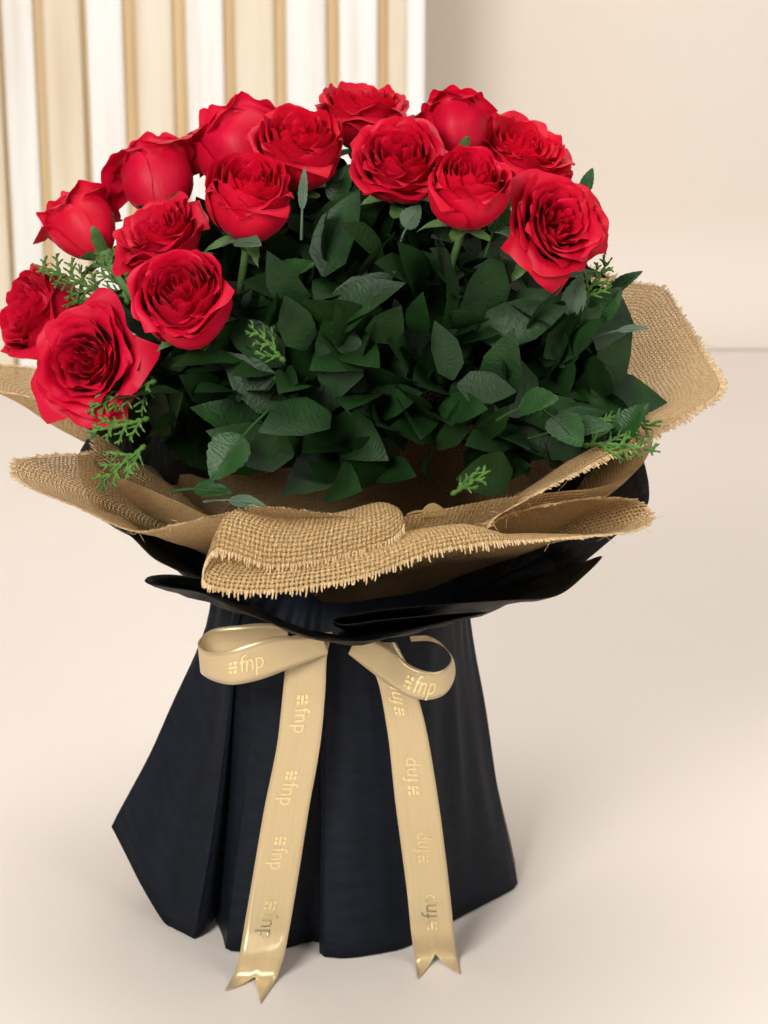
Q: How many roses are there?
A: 15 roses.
